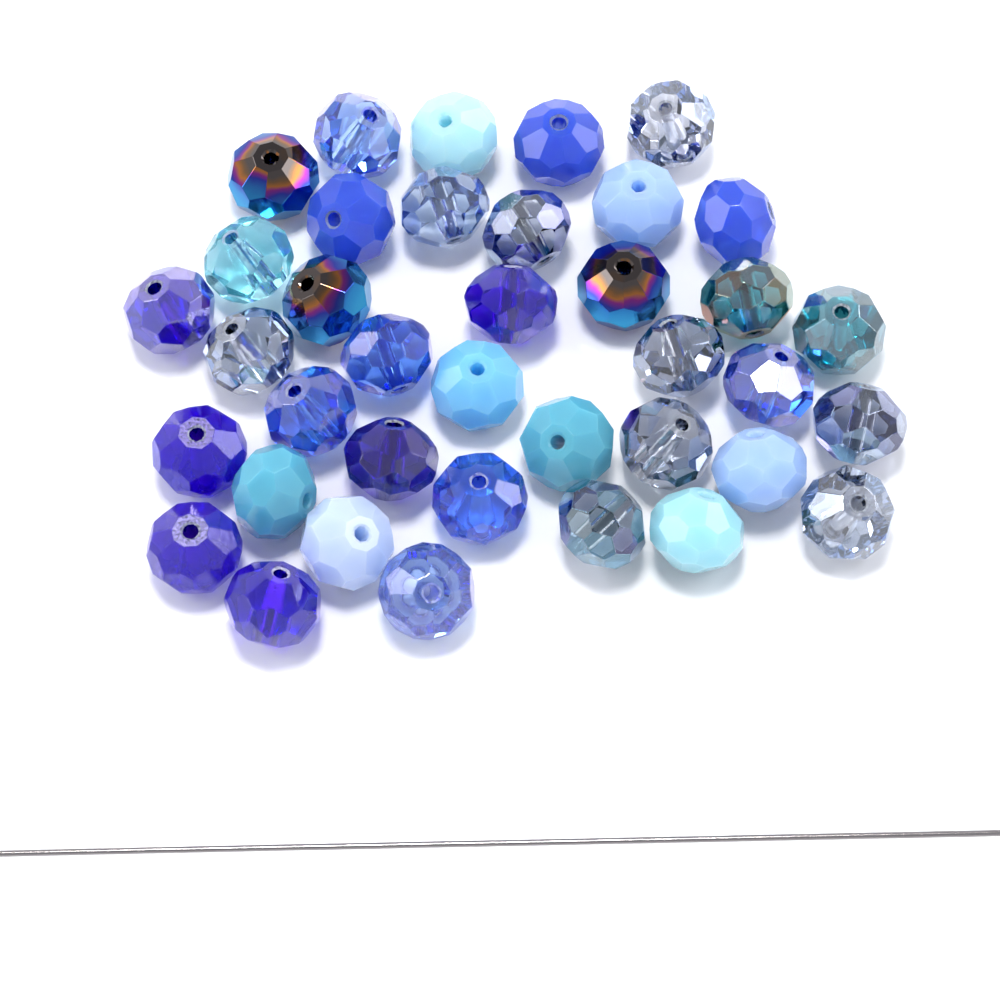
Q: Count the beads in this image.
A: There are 38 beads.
